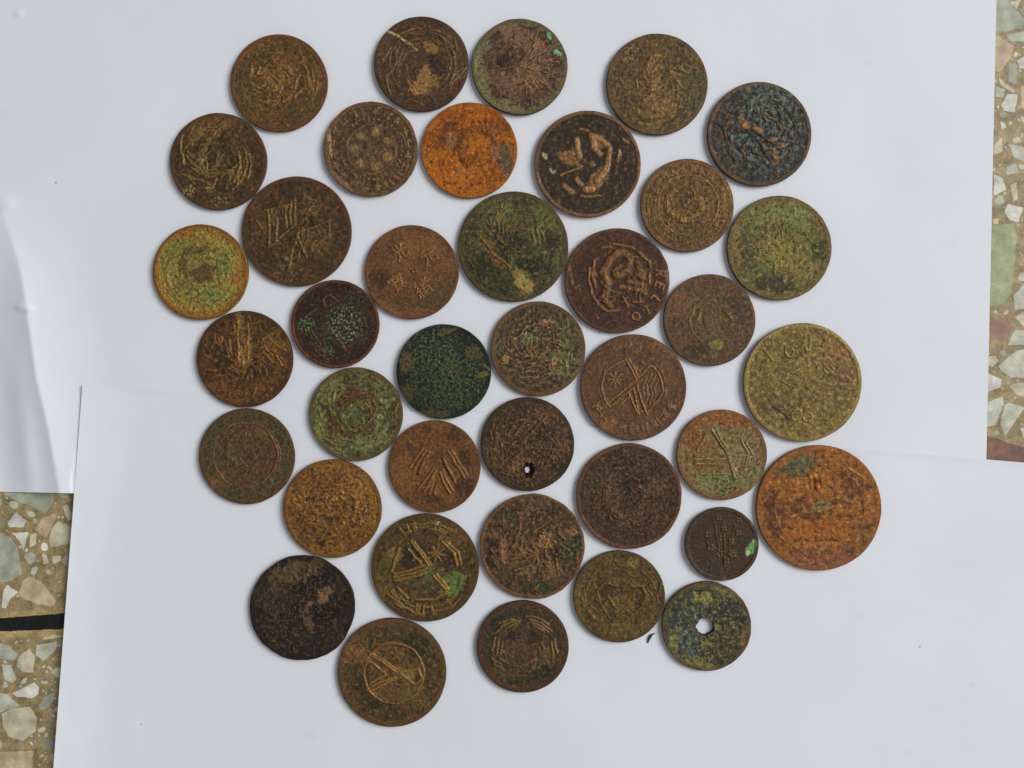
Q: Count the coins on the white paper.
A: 39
